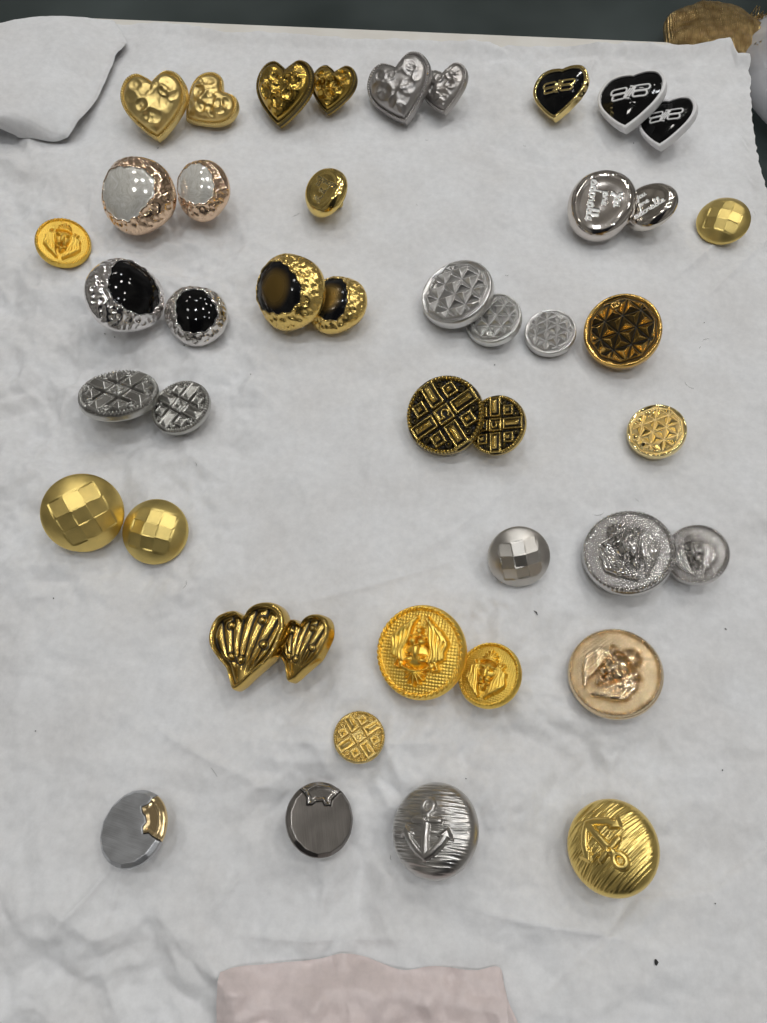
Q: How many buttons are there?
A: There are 44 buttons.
